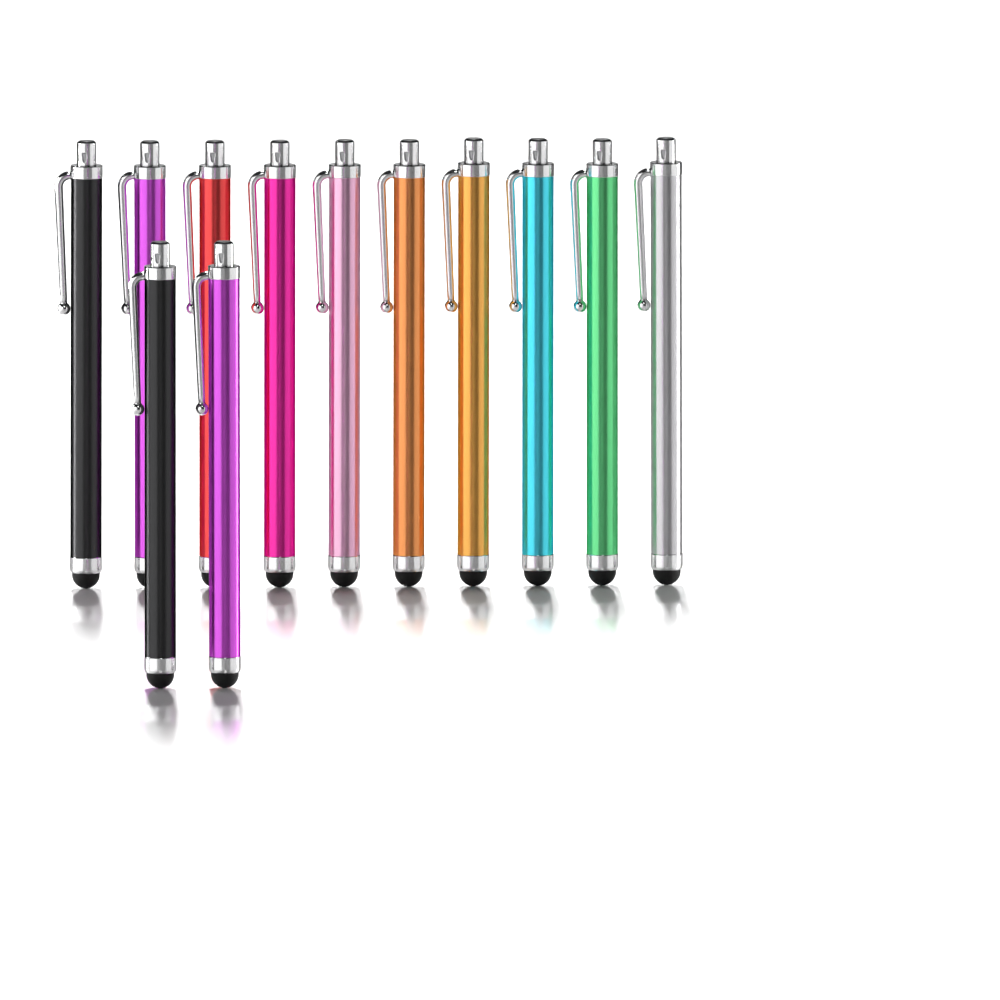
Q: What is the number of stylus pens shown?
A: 12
